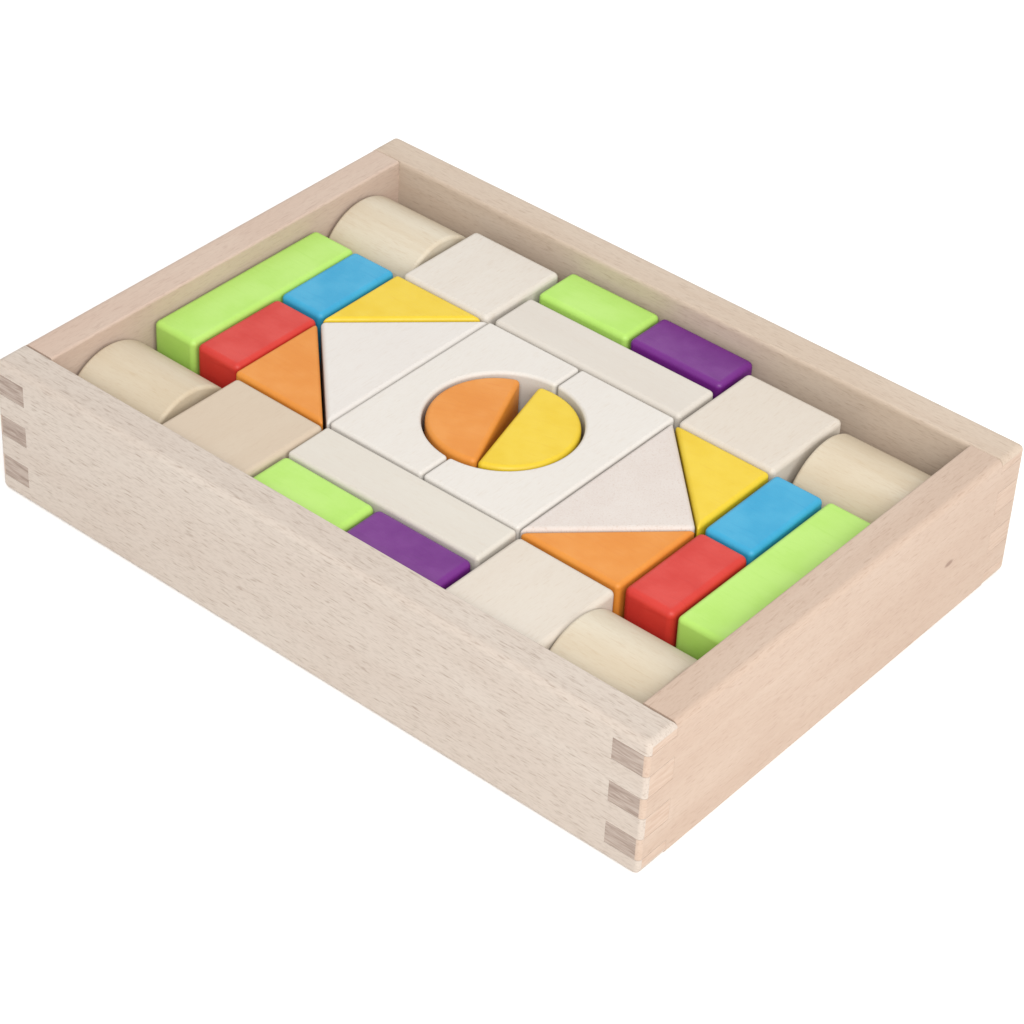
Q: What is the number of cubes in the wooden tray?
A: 4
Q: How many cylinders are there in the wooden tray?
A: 4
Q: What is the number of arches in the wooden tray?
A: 2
